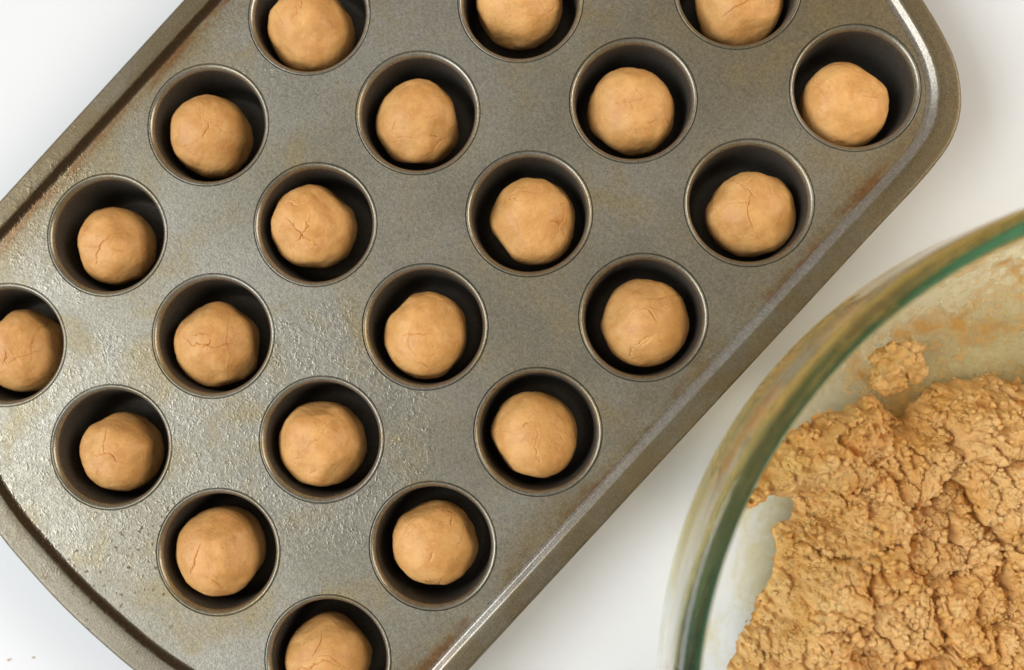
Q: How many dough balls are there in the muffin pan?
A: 21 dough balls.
